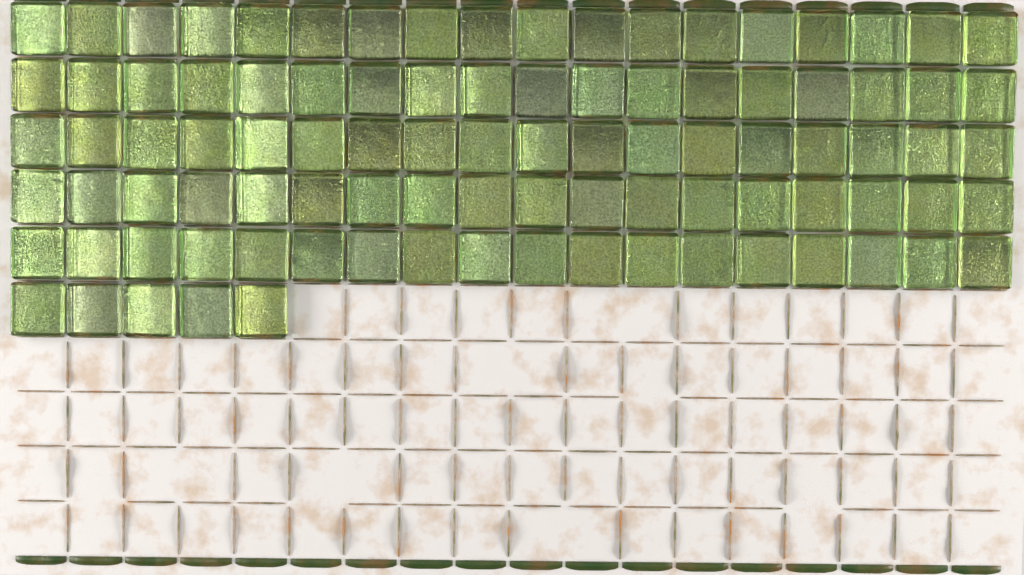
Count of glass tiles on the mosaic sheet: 95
